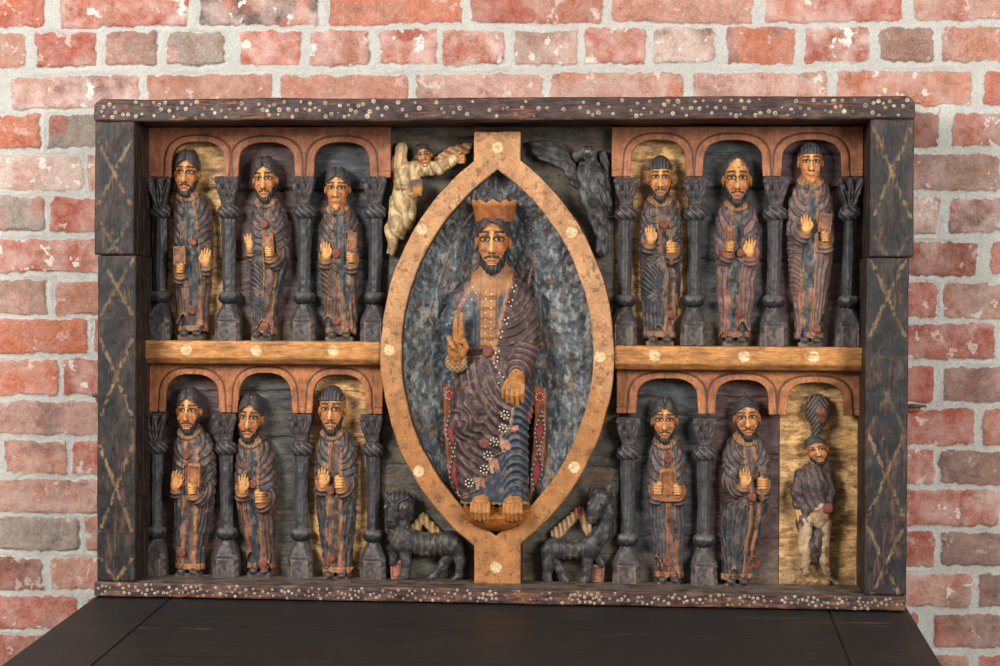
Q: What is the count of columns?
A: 14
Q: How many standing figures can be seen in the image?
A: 12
